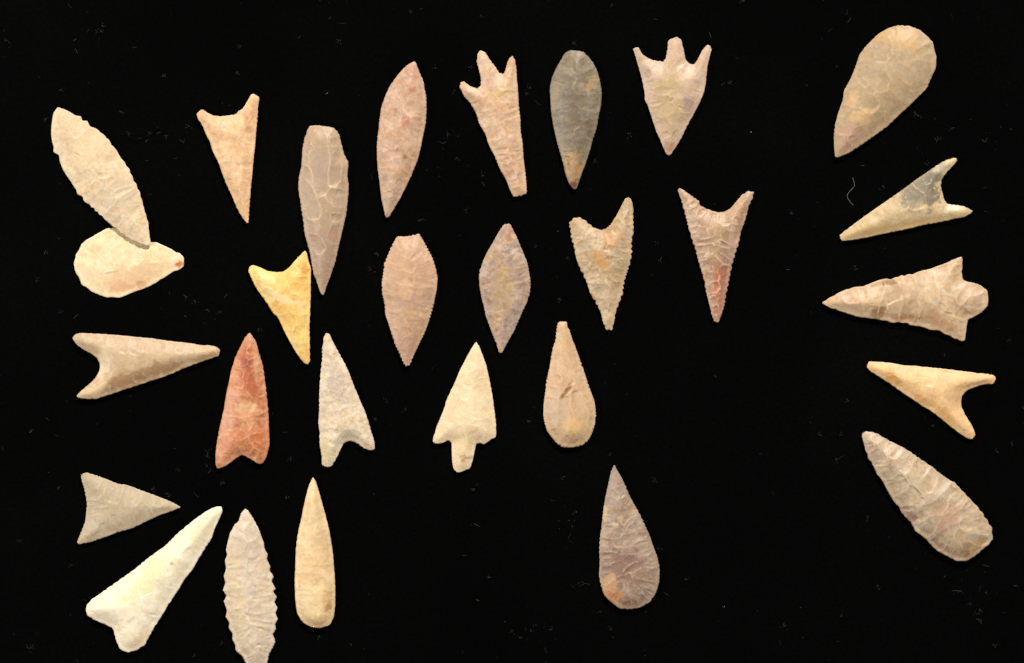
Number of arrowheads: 28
